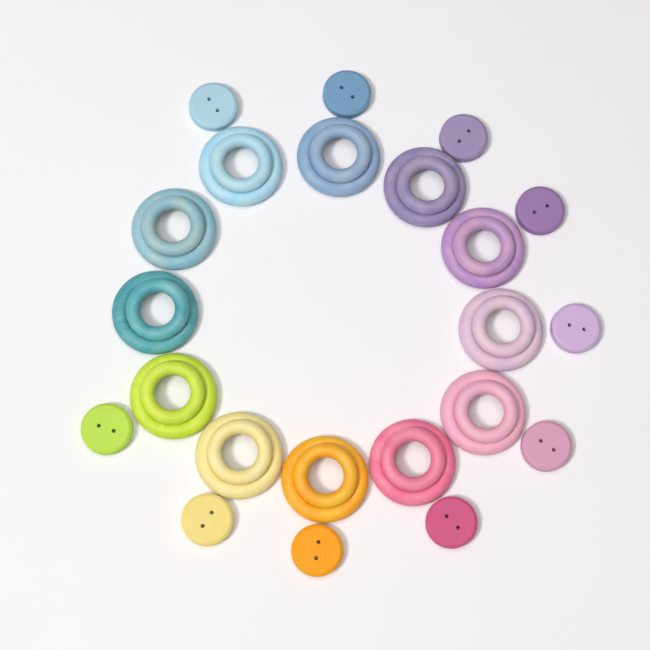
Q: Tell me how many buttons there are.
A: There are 10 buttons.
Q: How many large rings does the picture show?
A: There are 12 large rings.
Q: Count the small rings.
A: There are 12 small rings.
